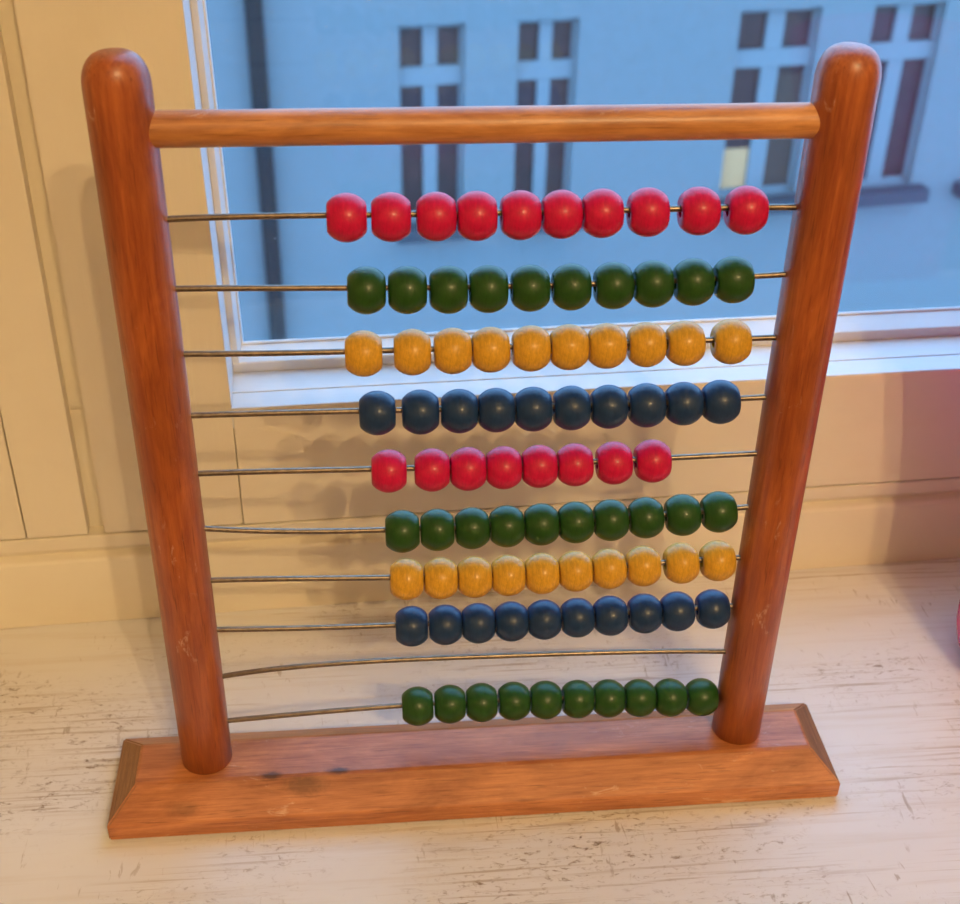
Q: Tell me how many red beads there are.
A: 18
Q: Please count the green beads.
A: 30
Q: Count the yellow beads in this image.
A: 20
